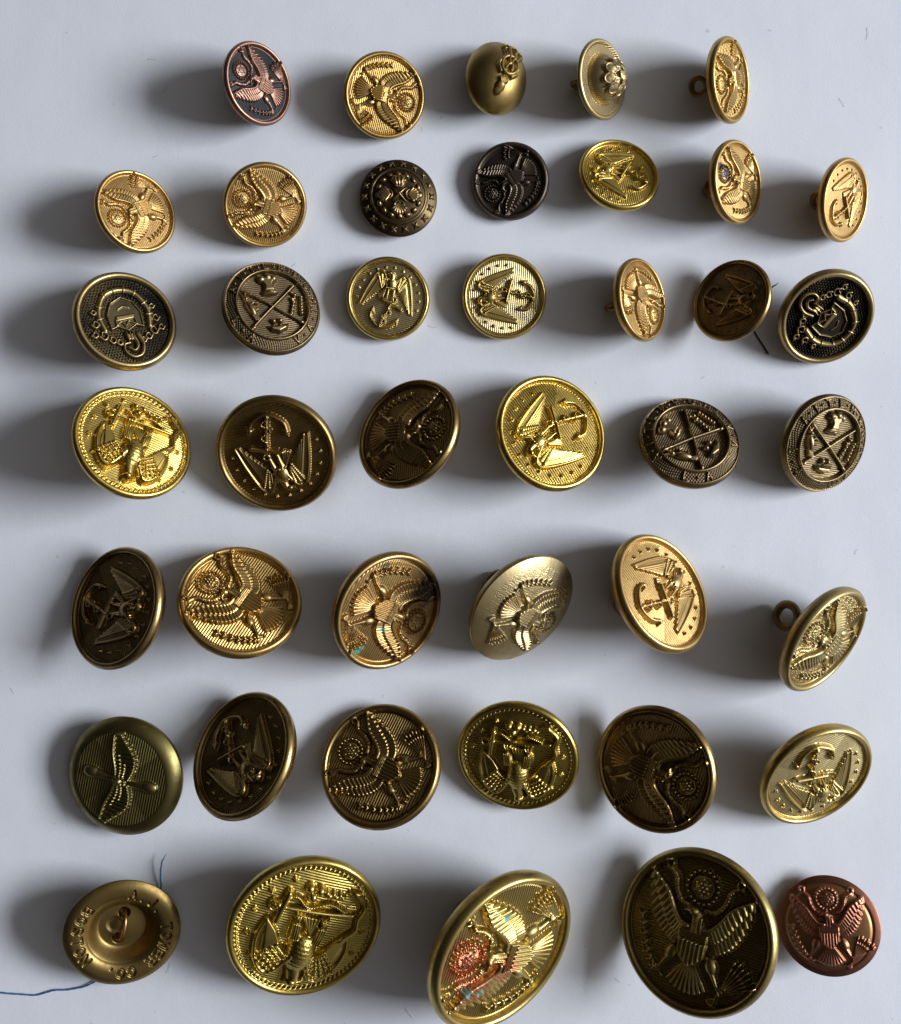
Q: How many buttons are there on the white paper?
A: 42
